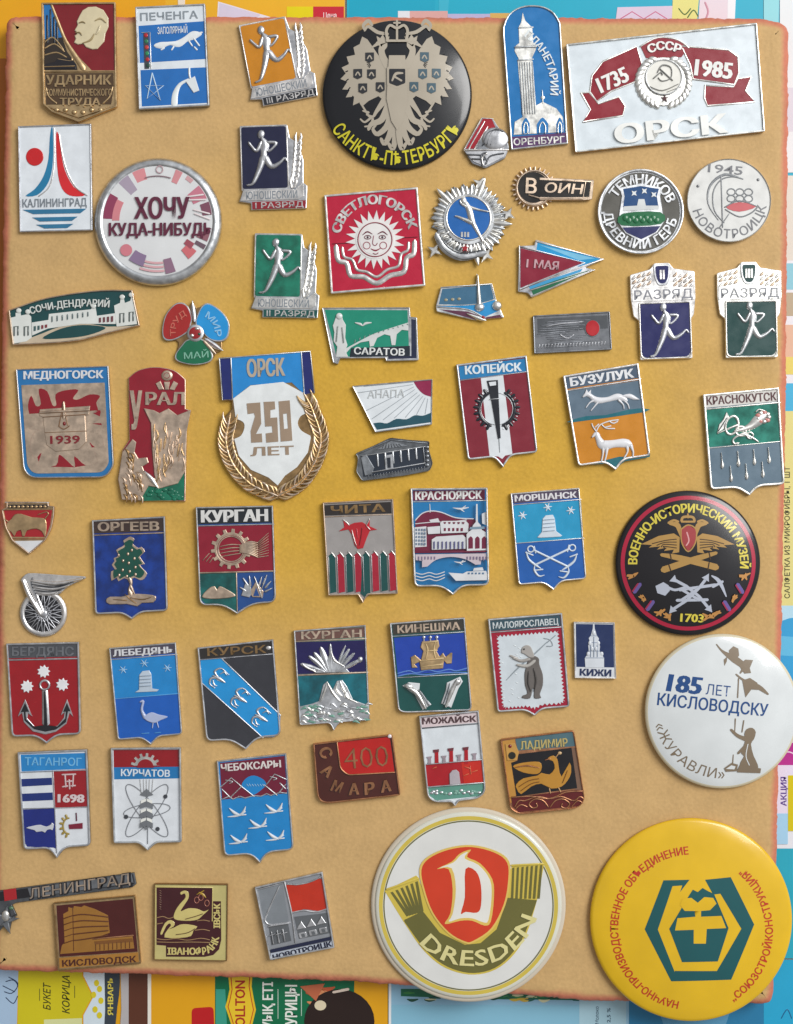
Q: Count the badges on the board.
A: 60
